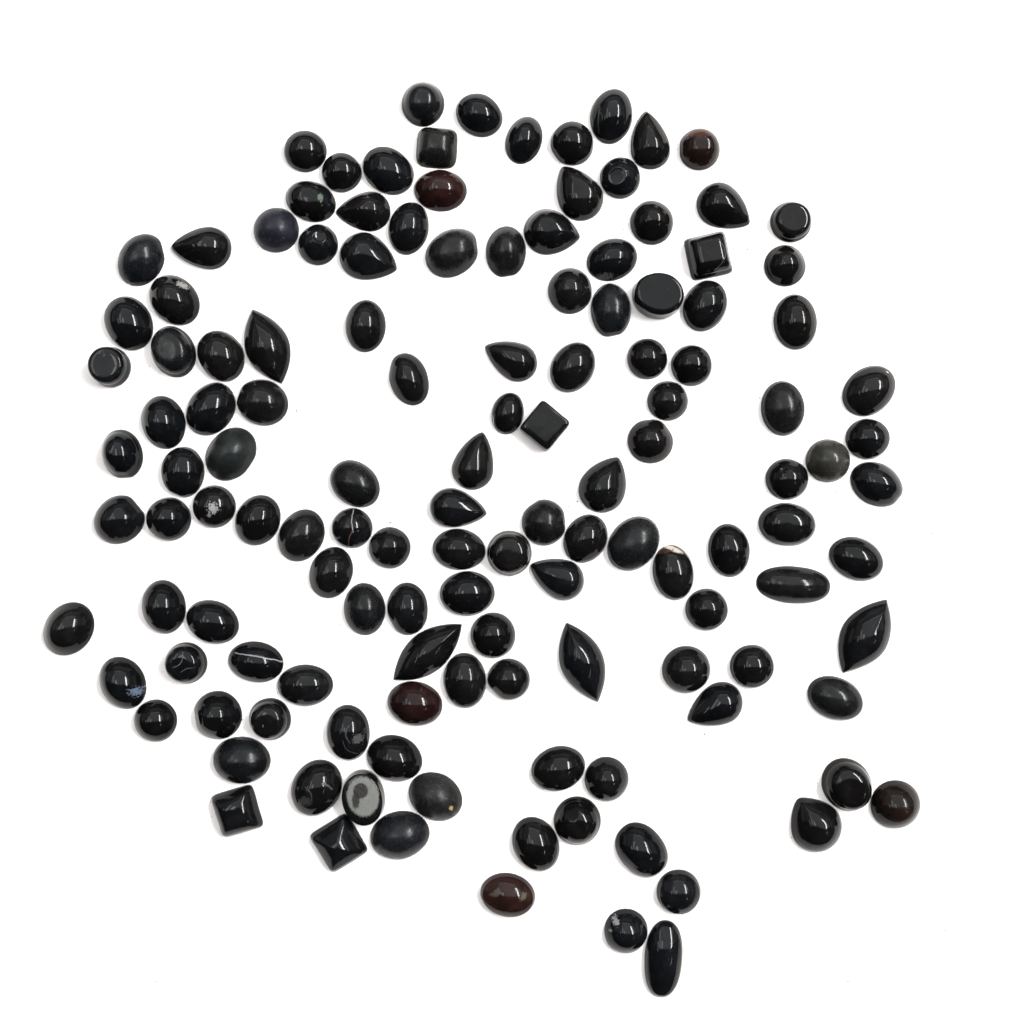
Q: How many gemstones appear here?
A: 133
